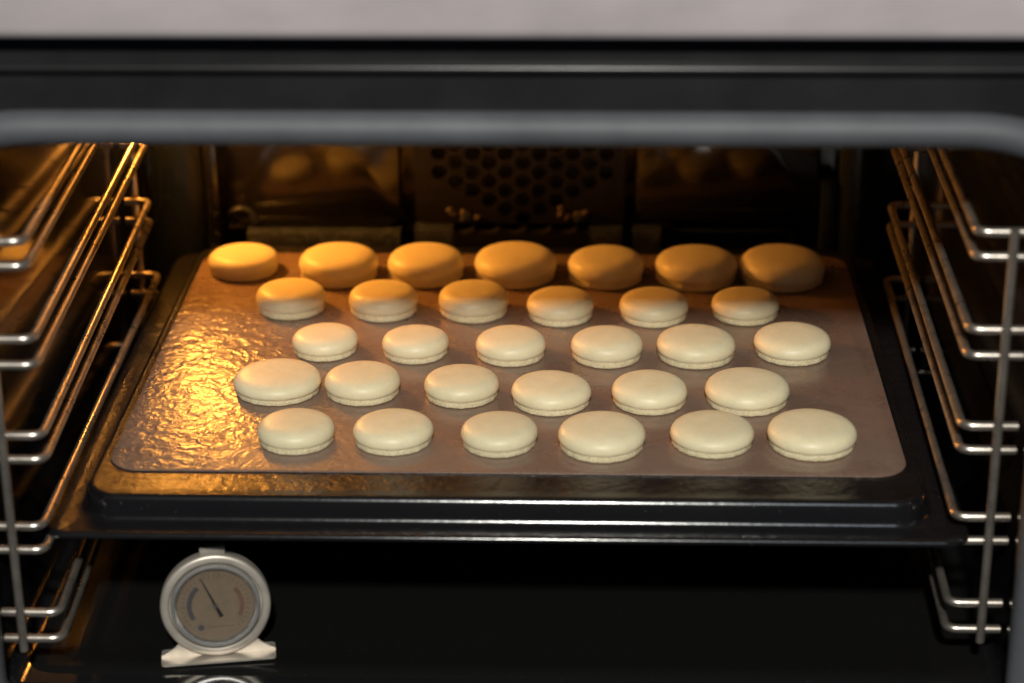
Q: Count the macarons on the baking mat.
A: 31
